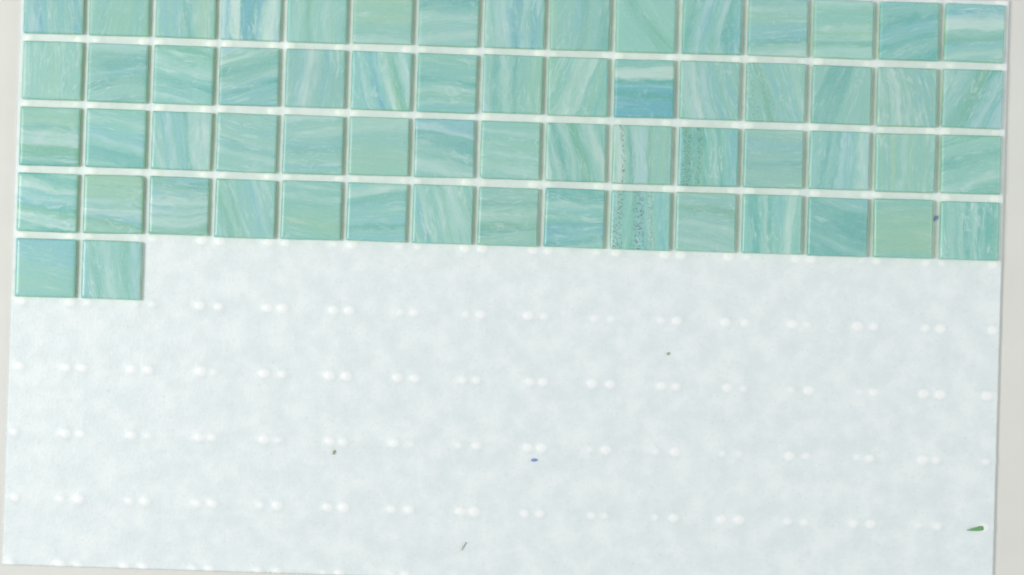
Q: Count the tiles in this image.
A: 62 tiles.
